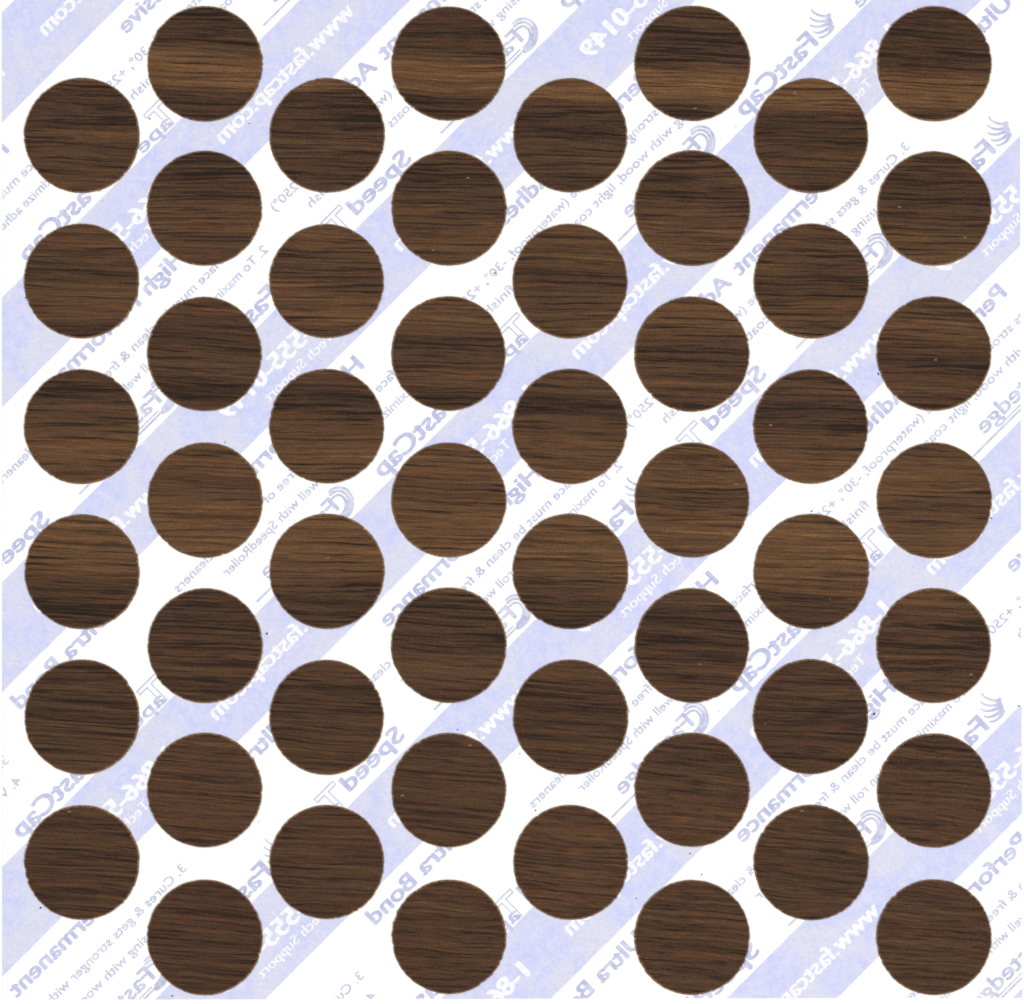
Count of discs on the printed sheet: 52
